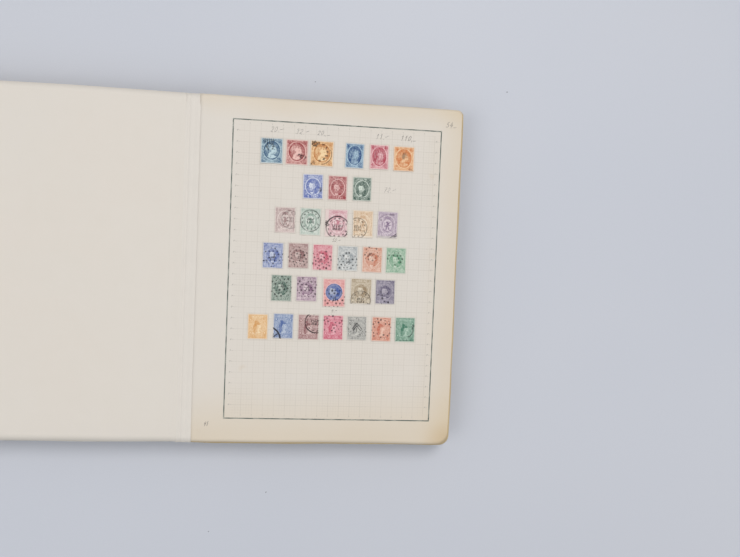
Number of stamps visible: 32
